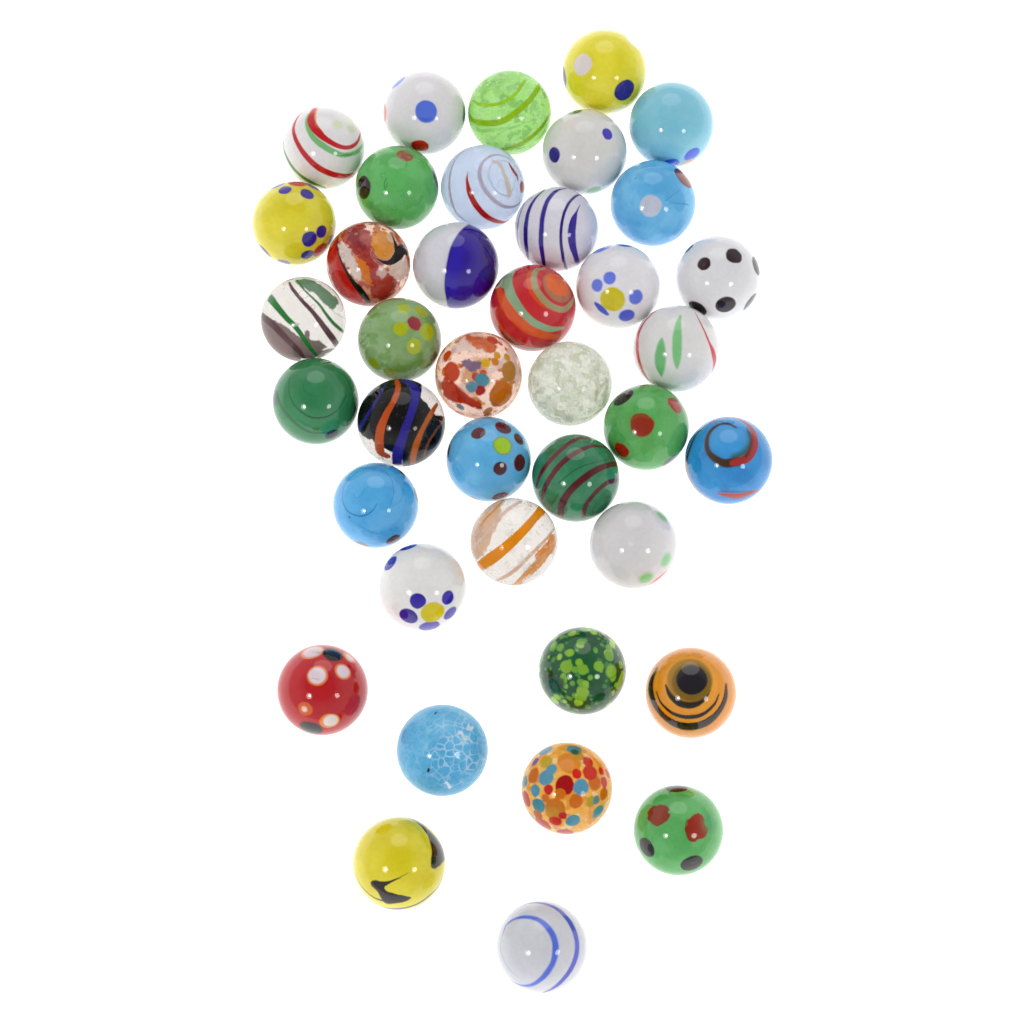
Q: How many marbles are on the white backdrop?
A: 39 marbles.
